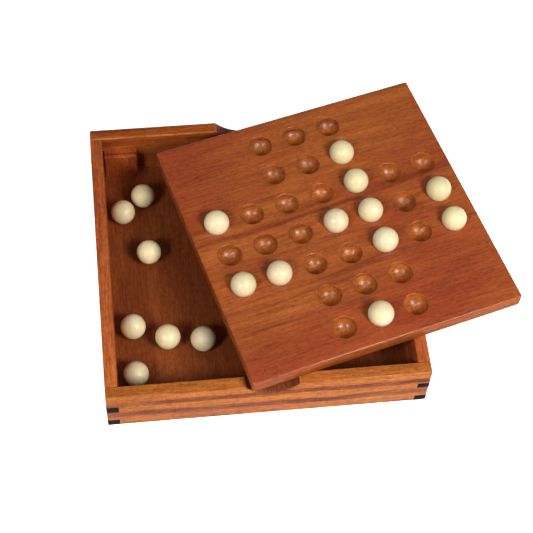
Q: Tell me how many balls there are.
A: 18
